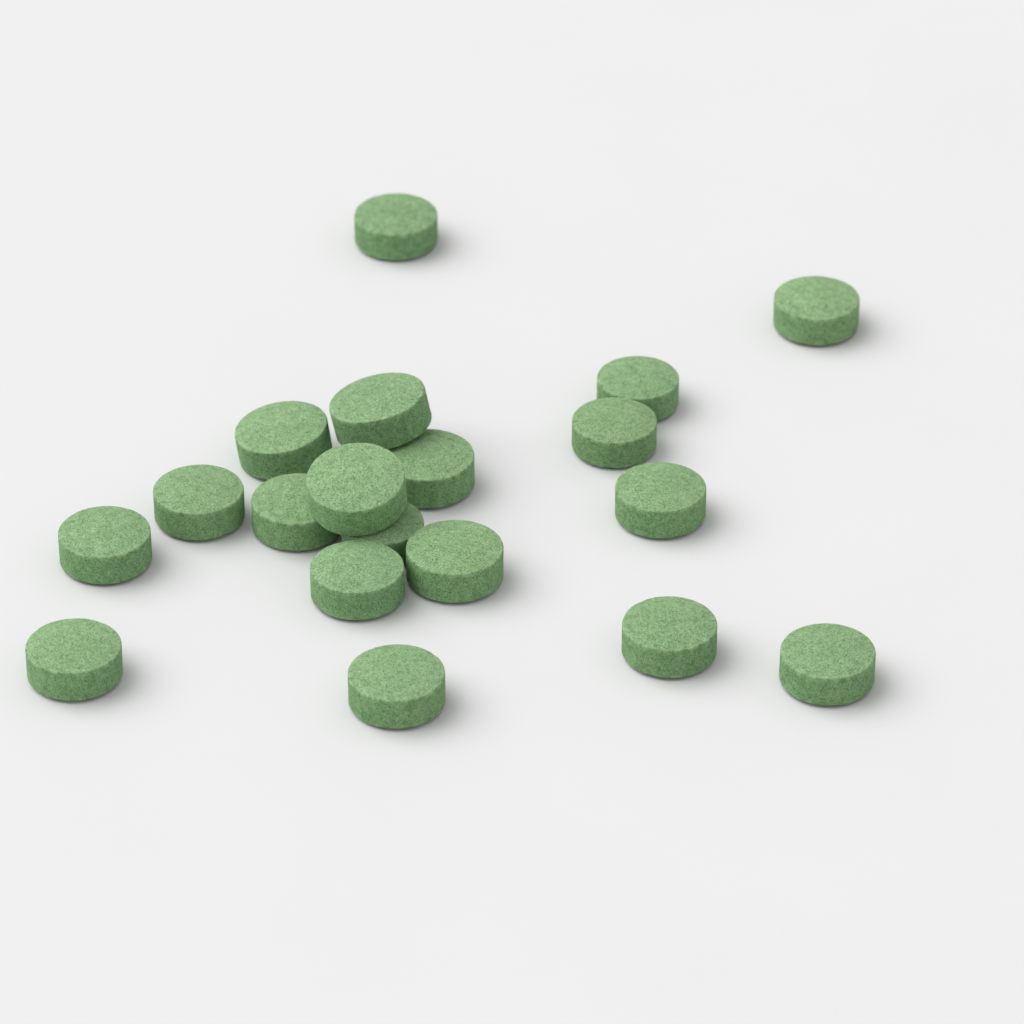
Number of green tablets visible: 19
